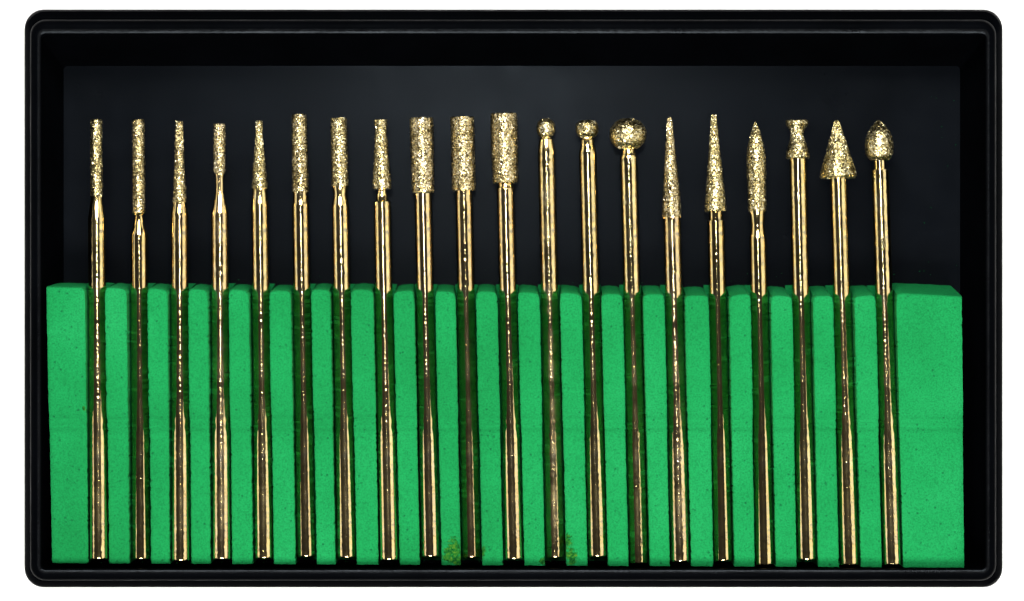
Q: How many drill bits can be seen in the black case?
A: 20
